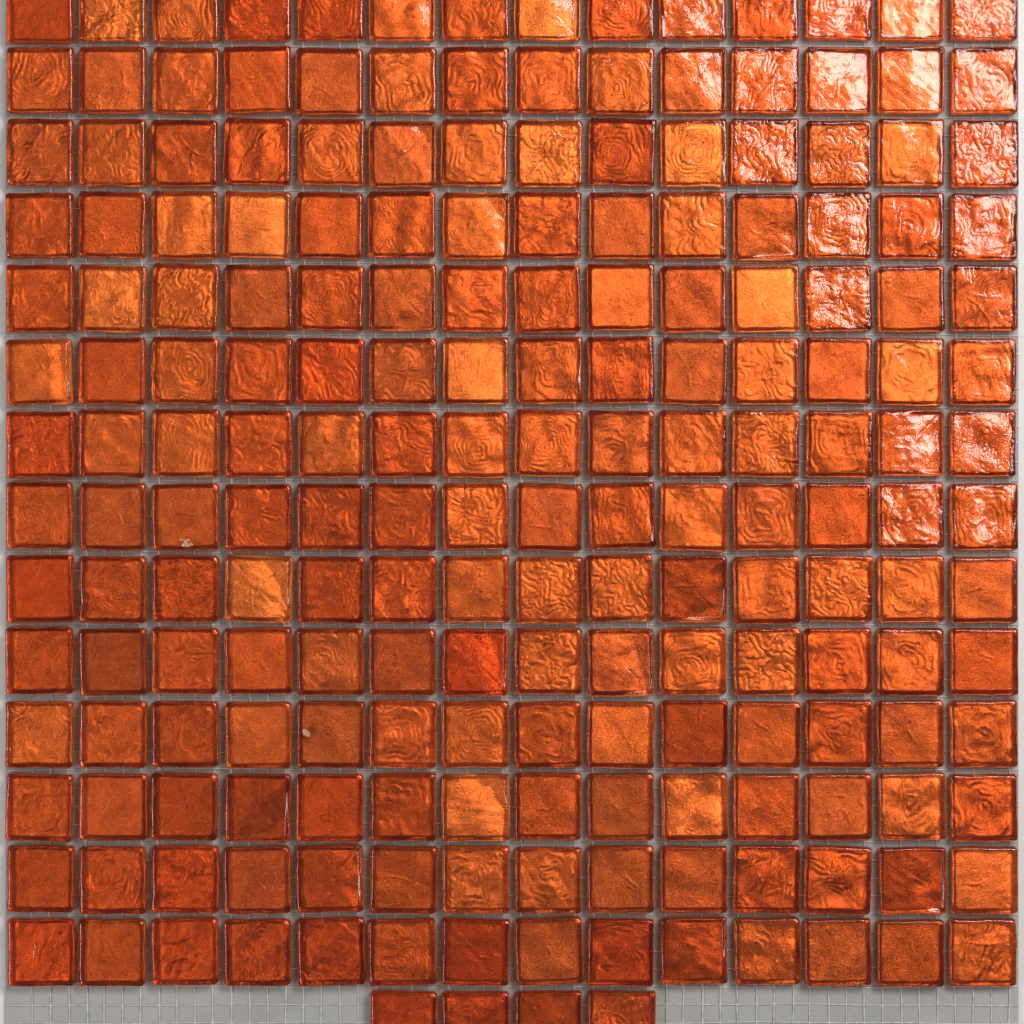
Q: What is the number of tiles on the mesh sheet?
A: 200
